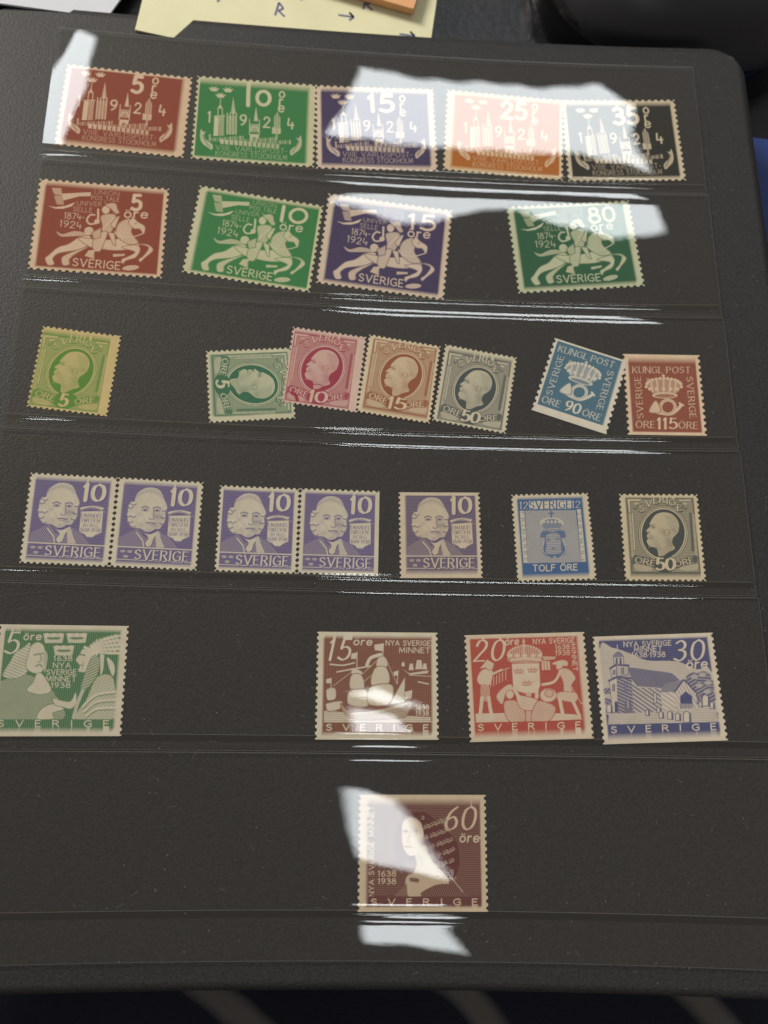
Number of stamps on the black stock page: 28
